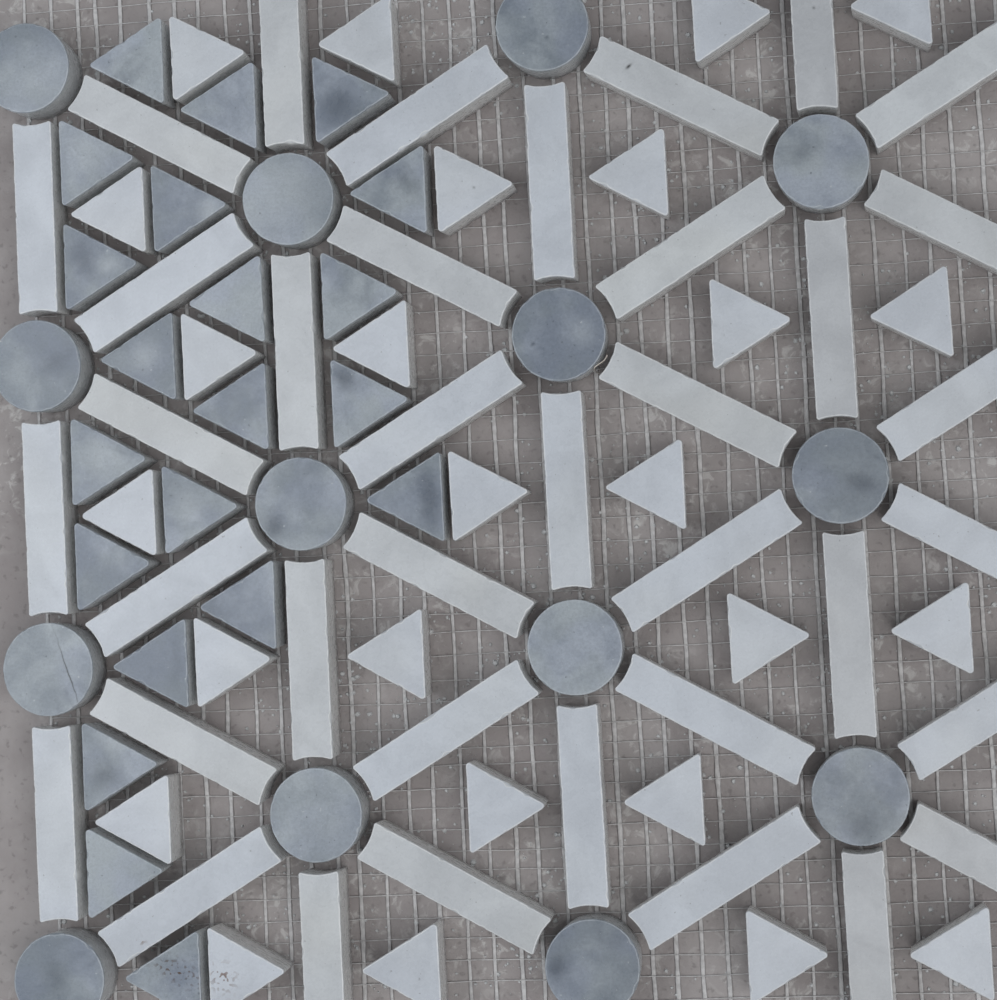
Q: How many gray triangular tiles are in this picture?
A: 21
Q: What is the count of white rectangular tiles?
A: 38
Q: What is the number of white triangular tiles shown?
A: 25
